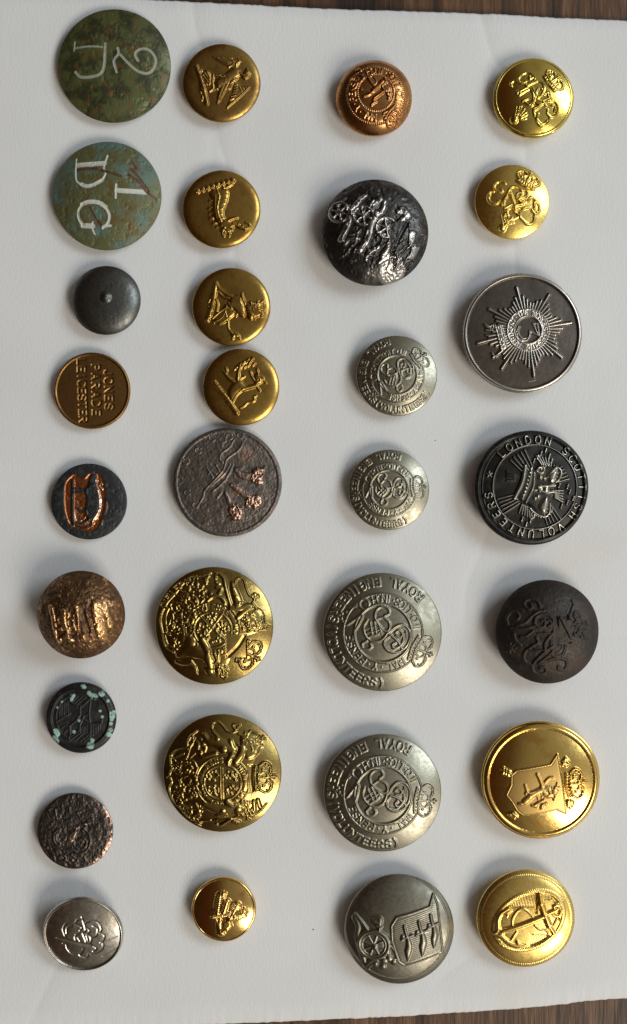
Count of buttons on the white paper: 31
